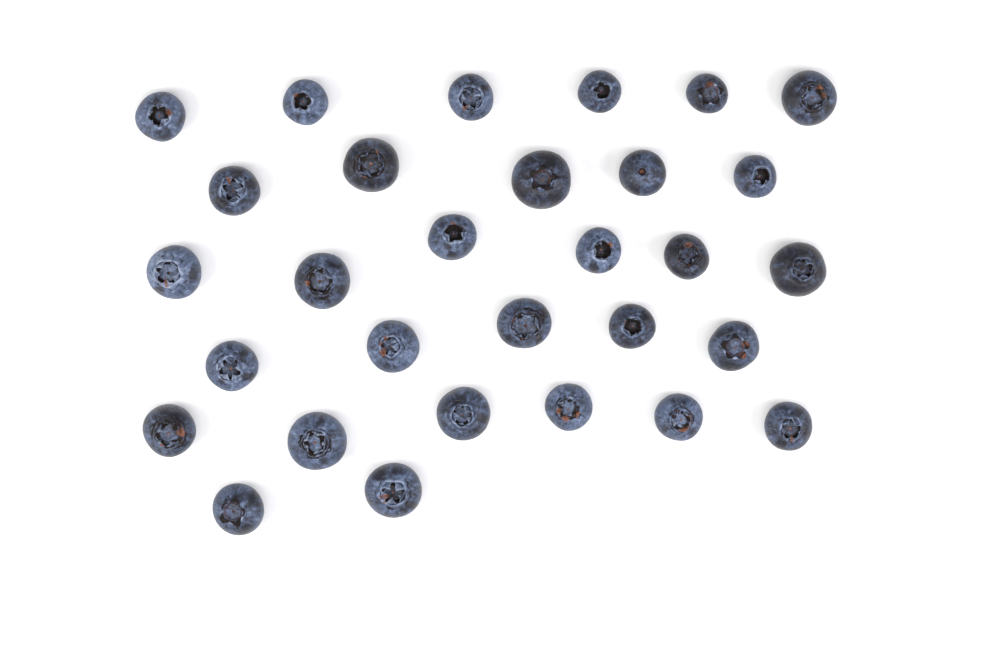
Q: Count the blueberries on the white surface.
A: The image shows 30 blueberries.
